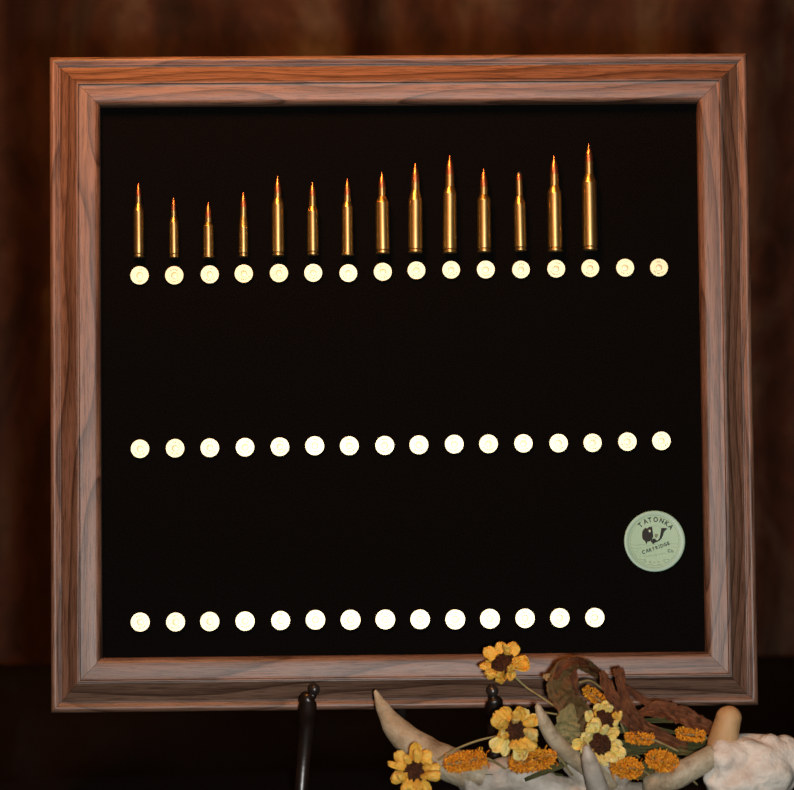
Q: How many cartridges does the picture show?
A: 14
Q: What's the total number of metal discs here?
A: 46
